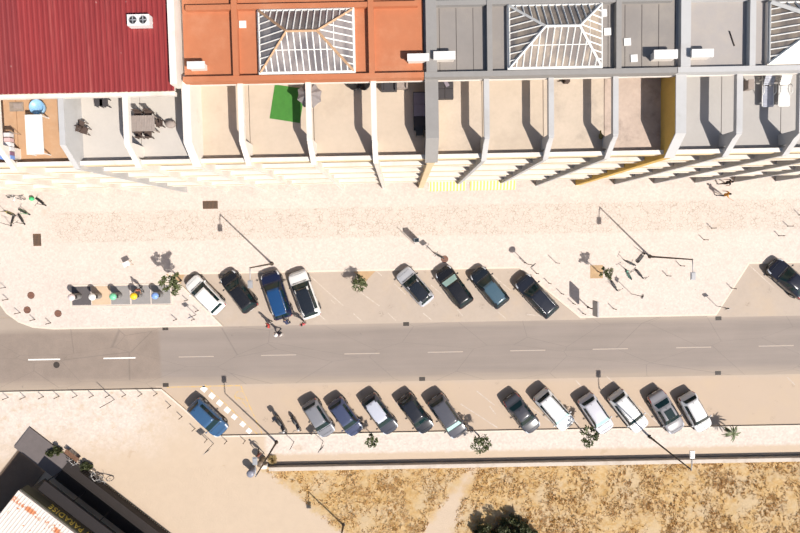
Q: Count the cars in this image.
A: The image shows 21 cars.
